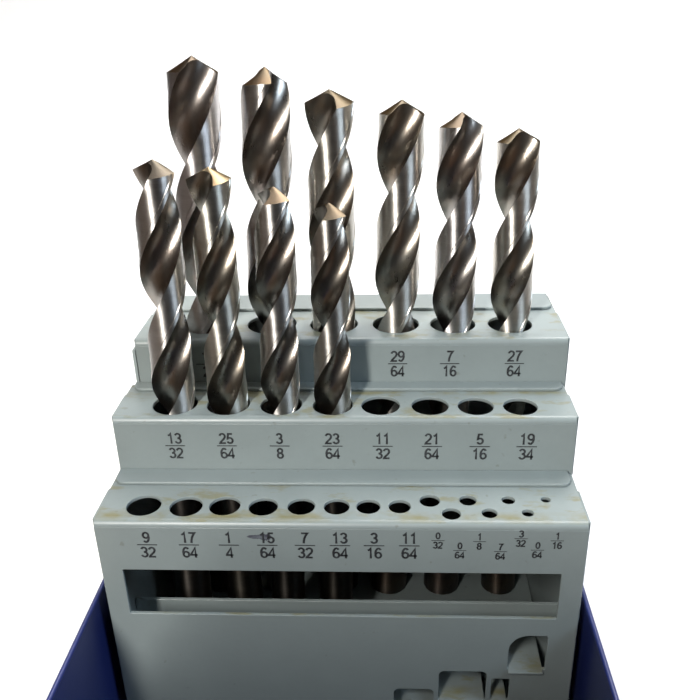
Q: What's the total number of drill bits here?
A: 10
